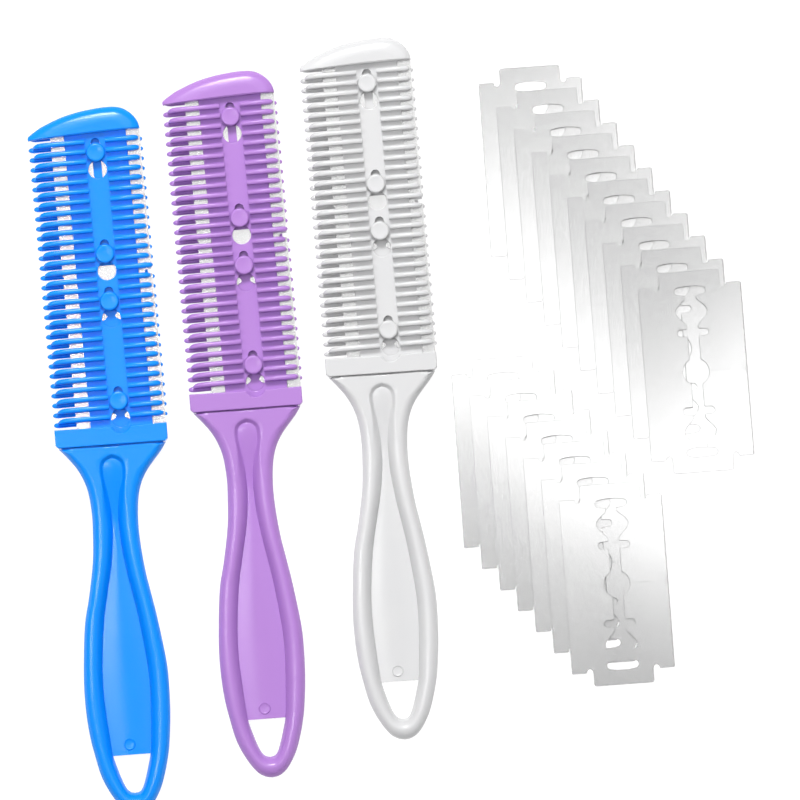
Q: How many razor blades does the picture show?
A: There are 17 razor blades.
